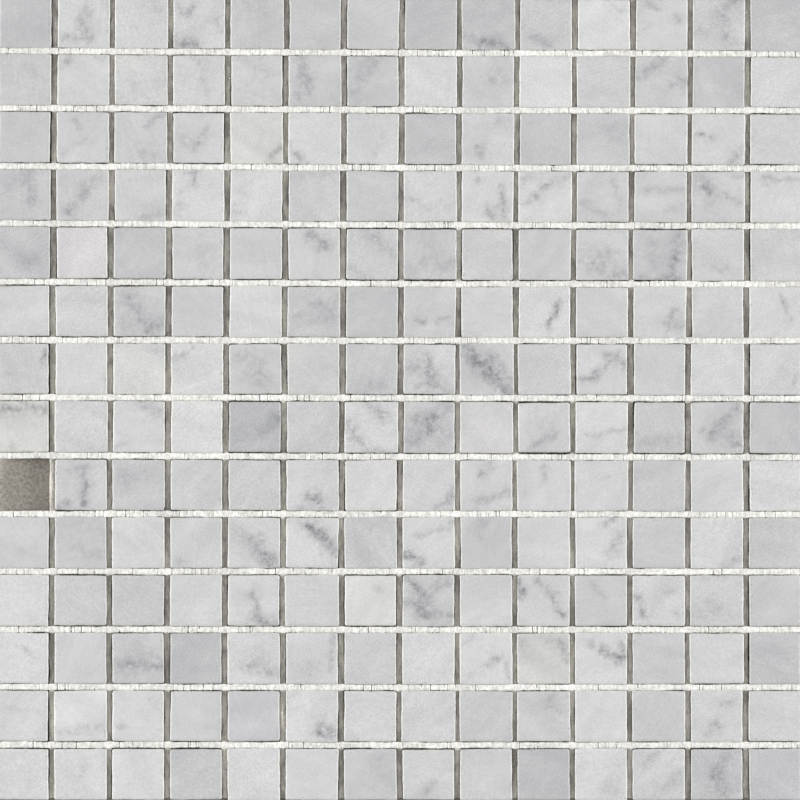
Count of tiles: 195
